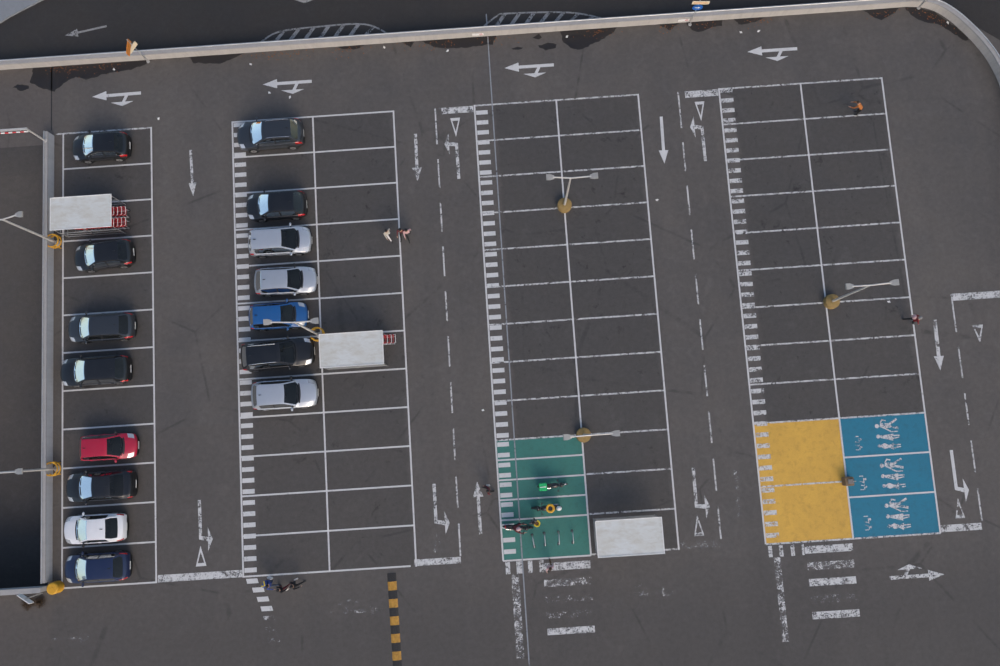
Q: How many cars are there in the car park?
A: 15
